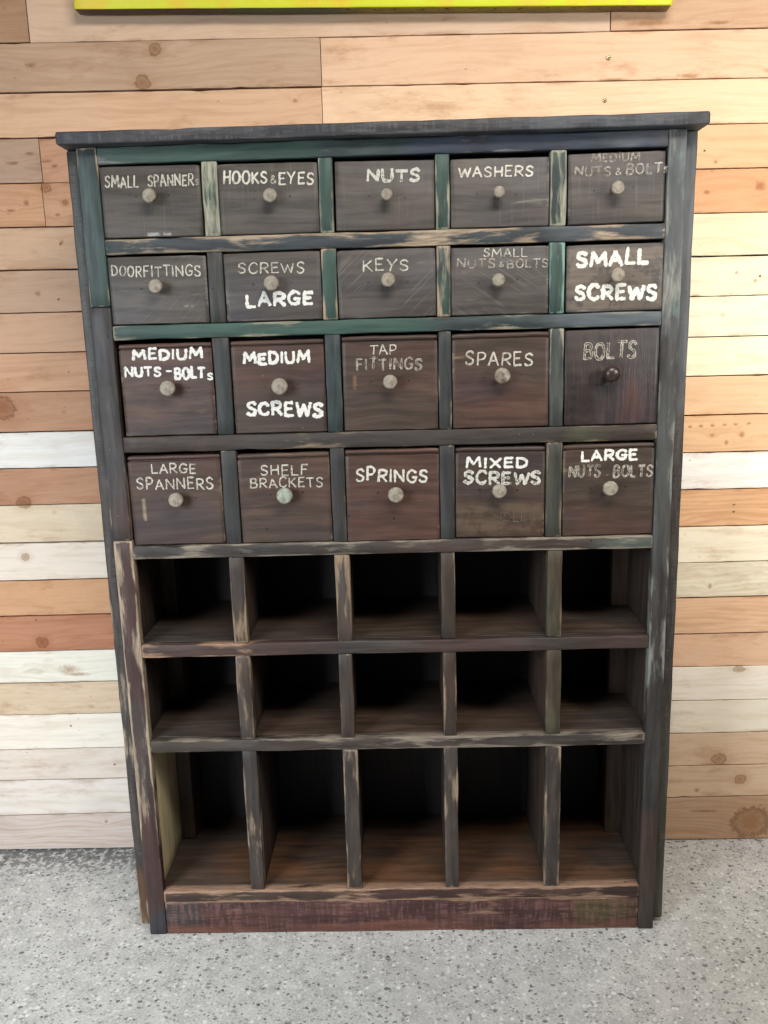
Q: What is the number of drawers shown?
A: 20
